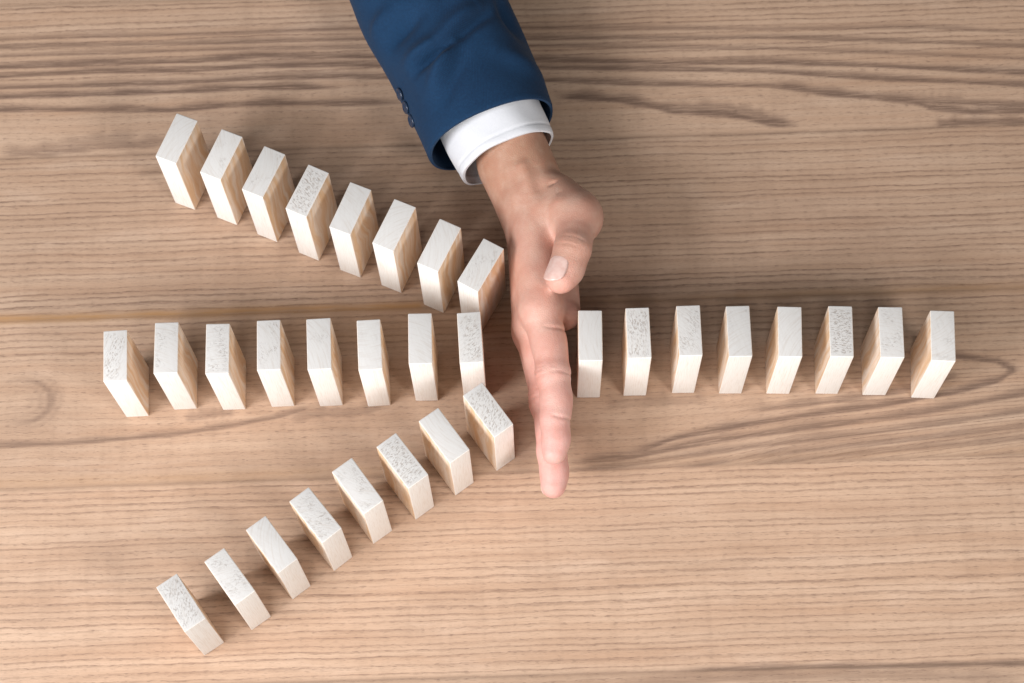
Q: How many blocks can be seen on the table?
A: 32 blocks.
